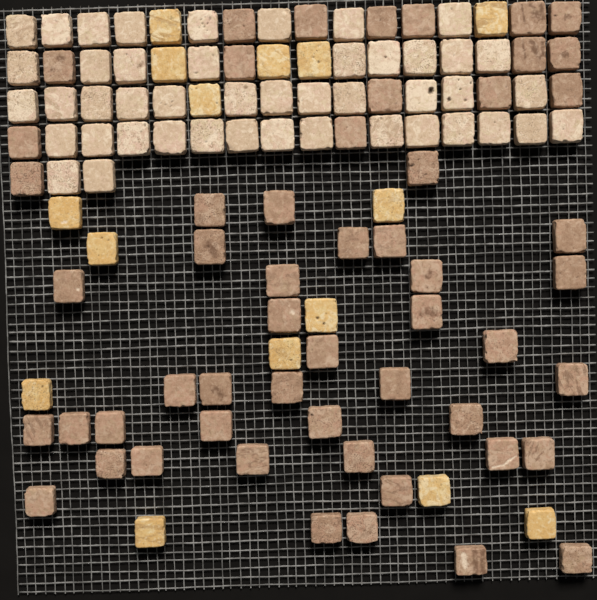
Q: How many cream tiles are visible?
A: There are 45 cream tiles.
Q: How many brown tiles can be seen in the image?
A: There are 54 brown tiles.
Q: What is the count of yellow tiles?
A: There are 15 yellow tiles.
